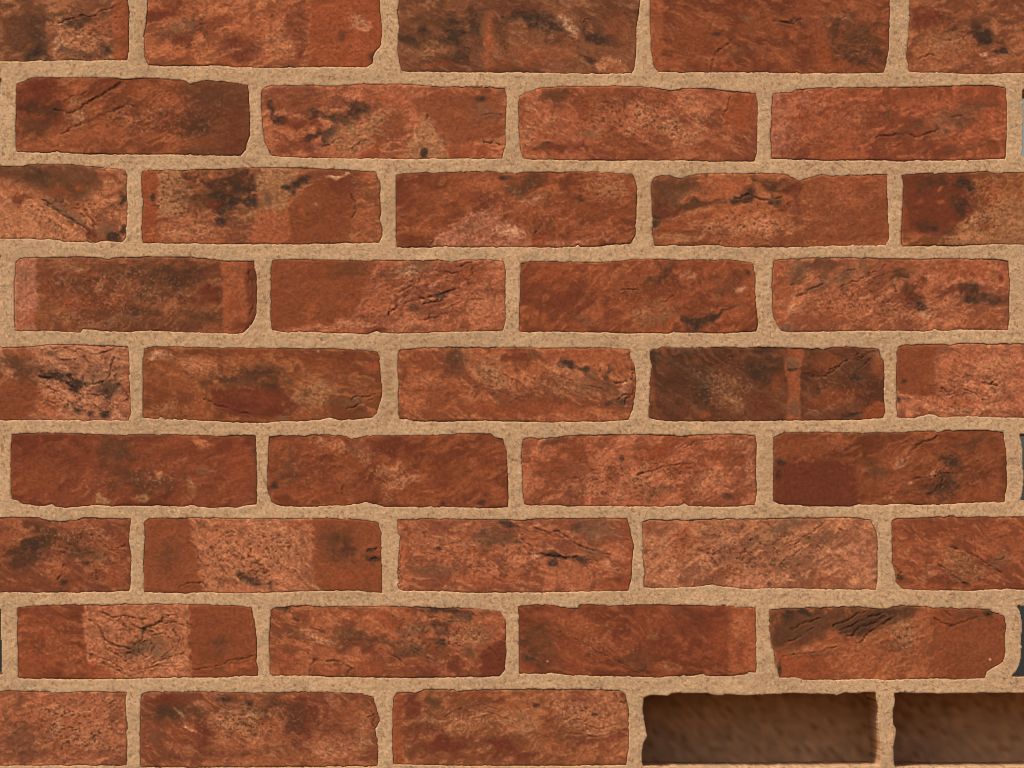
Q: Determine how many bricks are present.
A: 39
